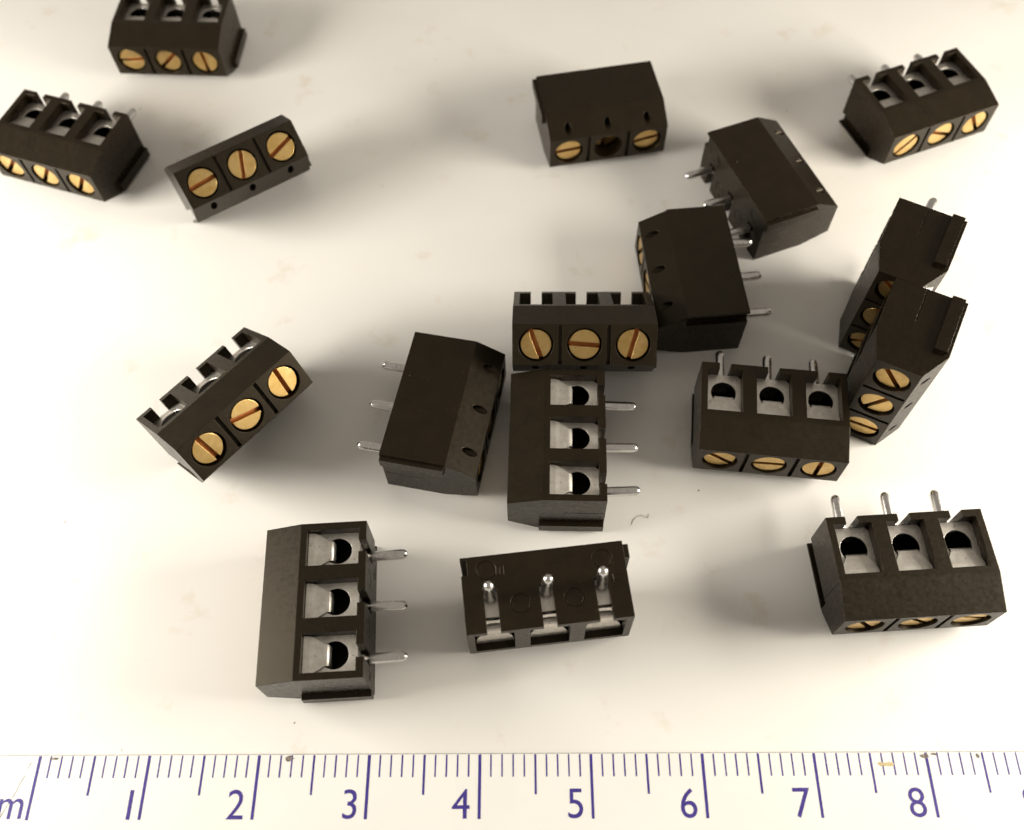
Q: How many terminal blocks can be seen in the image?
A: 17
